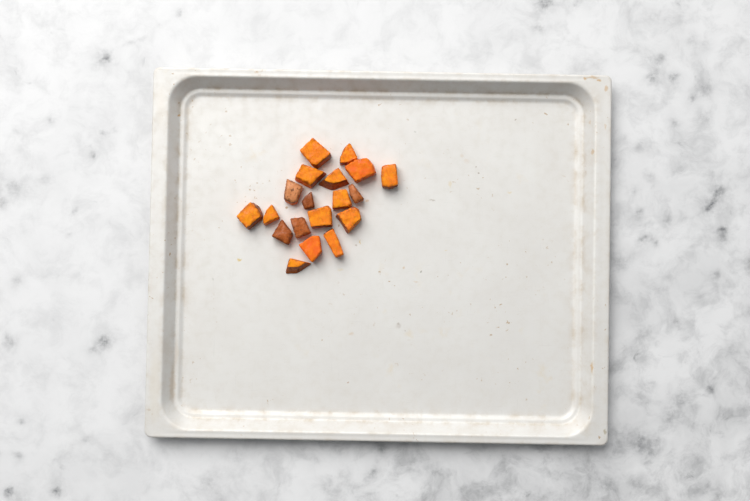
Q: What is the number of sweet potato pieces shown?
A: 19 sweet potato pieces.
